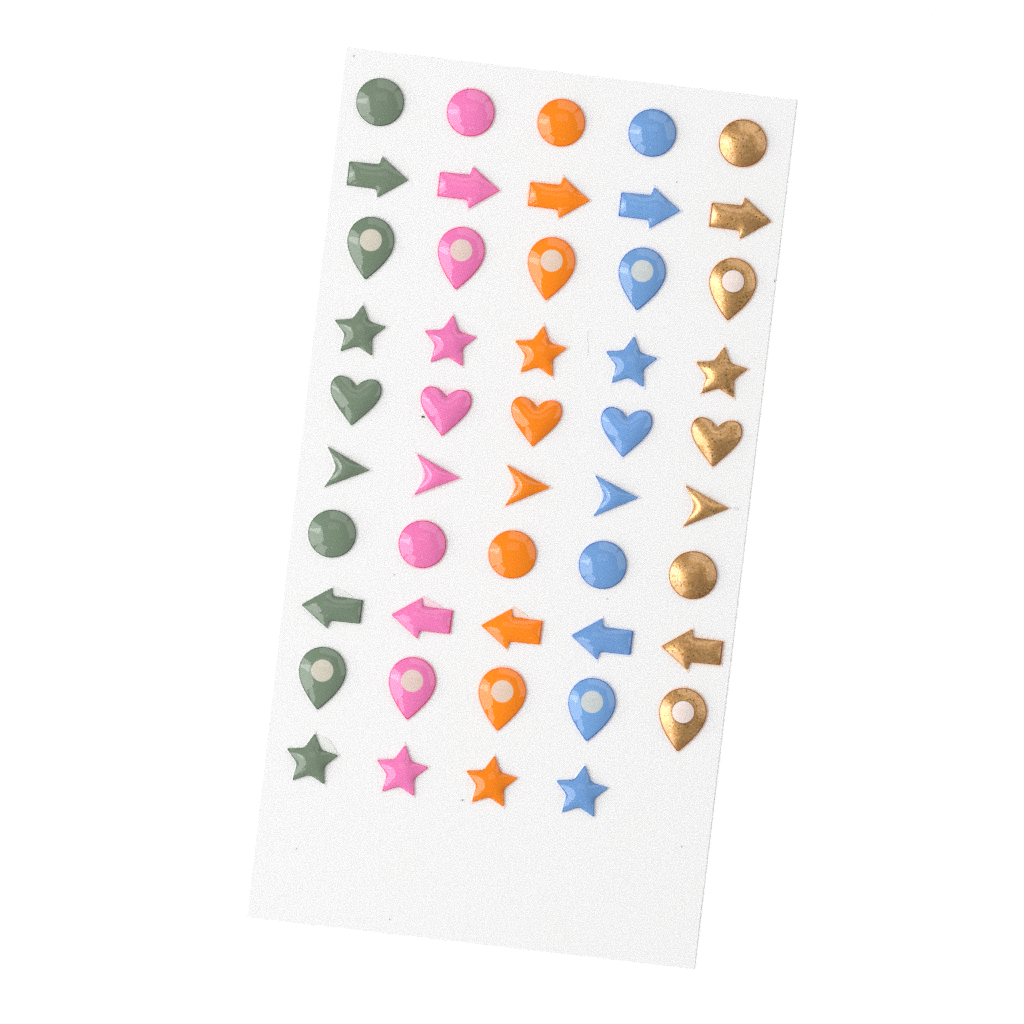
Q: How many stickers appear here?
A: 49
